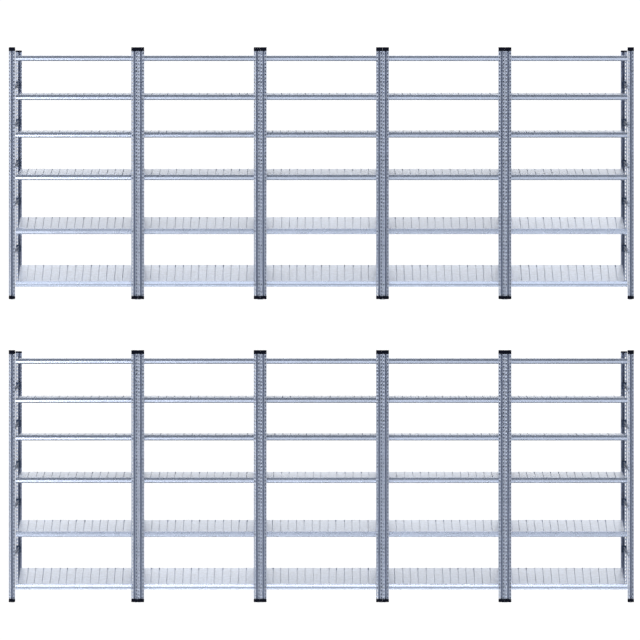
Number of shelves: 60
